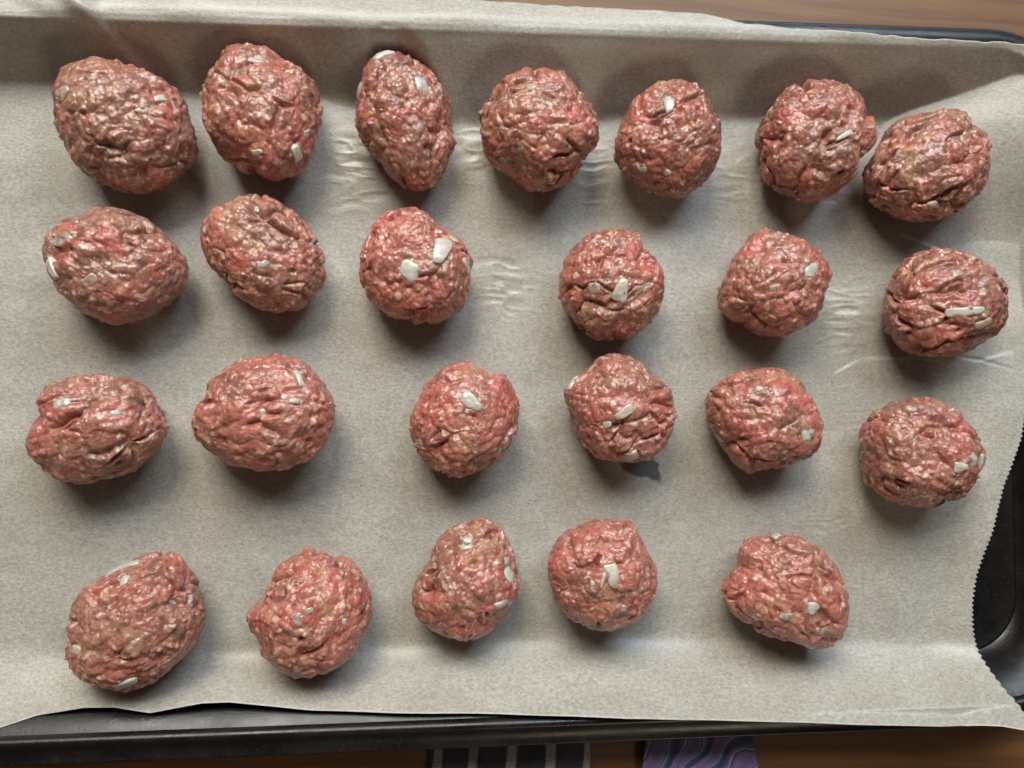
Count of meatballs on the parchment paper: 24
